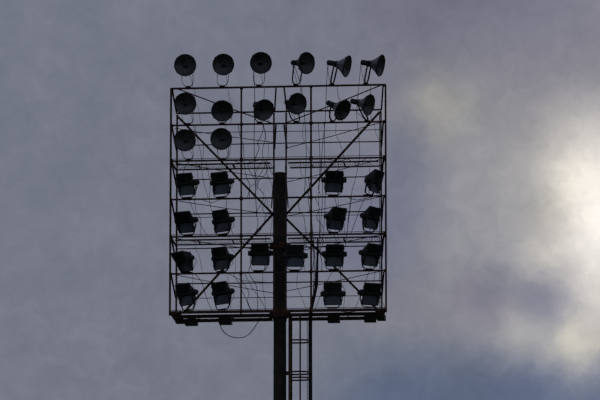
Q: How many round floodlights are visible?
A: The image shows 14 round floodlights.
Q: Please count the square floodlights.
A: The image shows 18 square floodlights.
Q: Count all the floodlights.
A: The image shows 32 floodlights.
